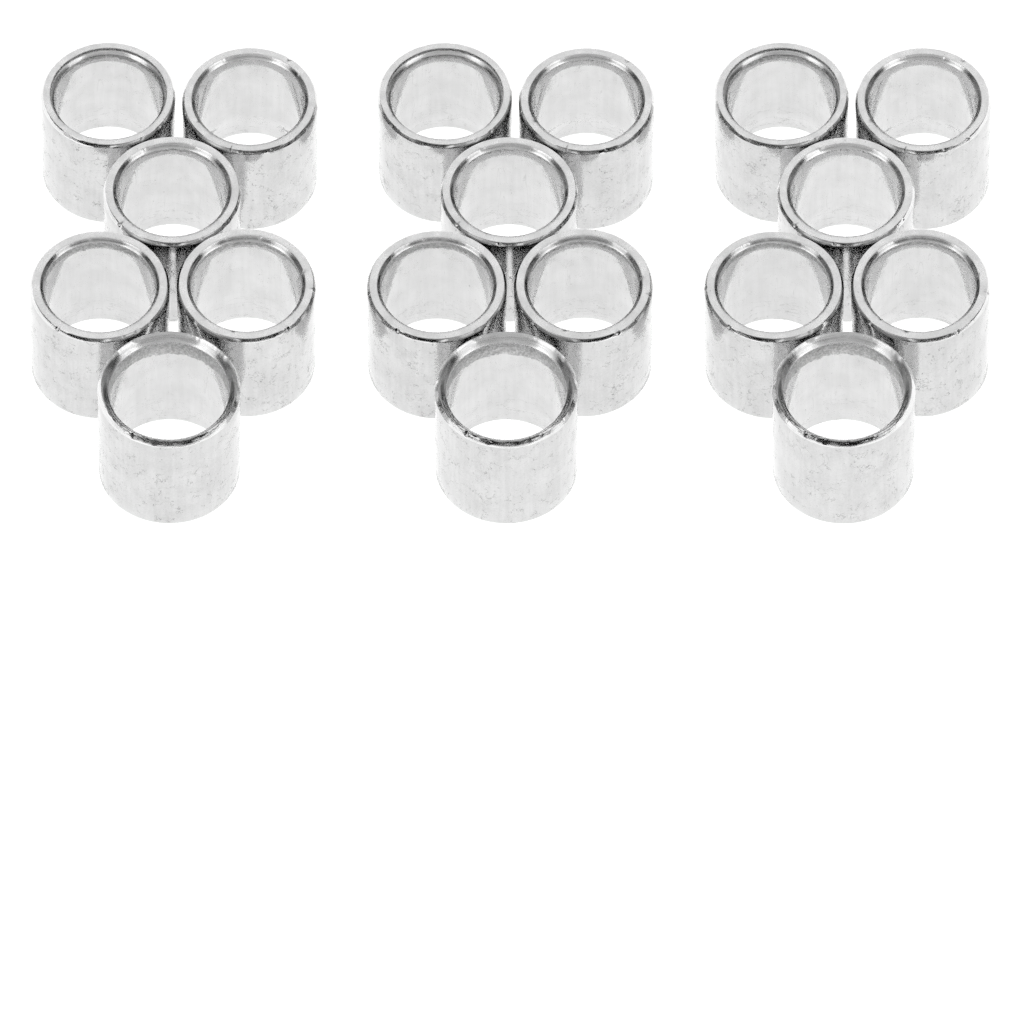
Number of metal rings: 18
